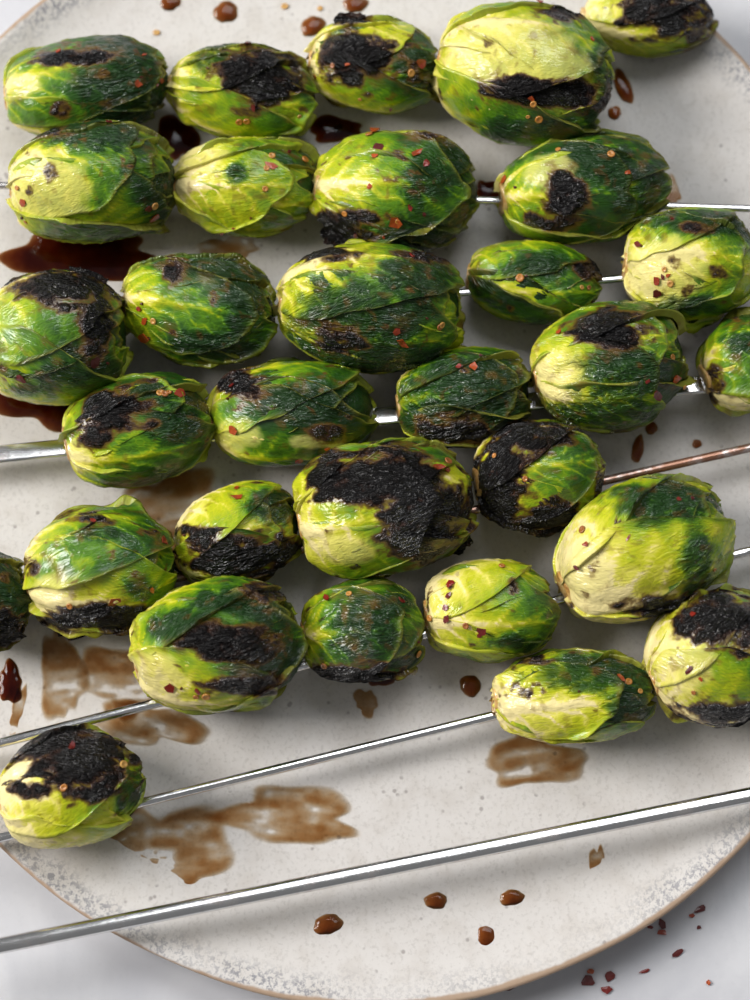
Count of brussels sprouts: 31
